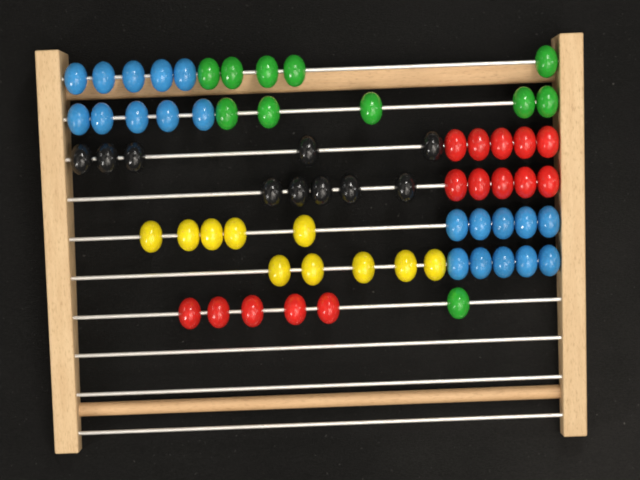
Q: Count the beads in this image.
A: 66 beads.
